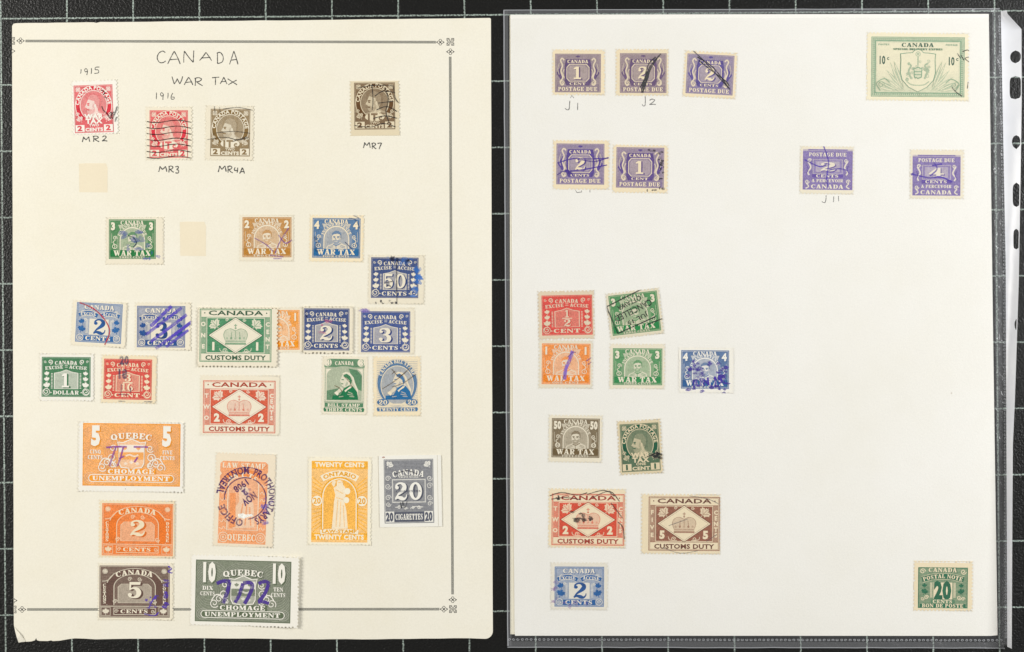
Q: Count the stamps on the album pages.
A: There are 45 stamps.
